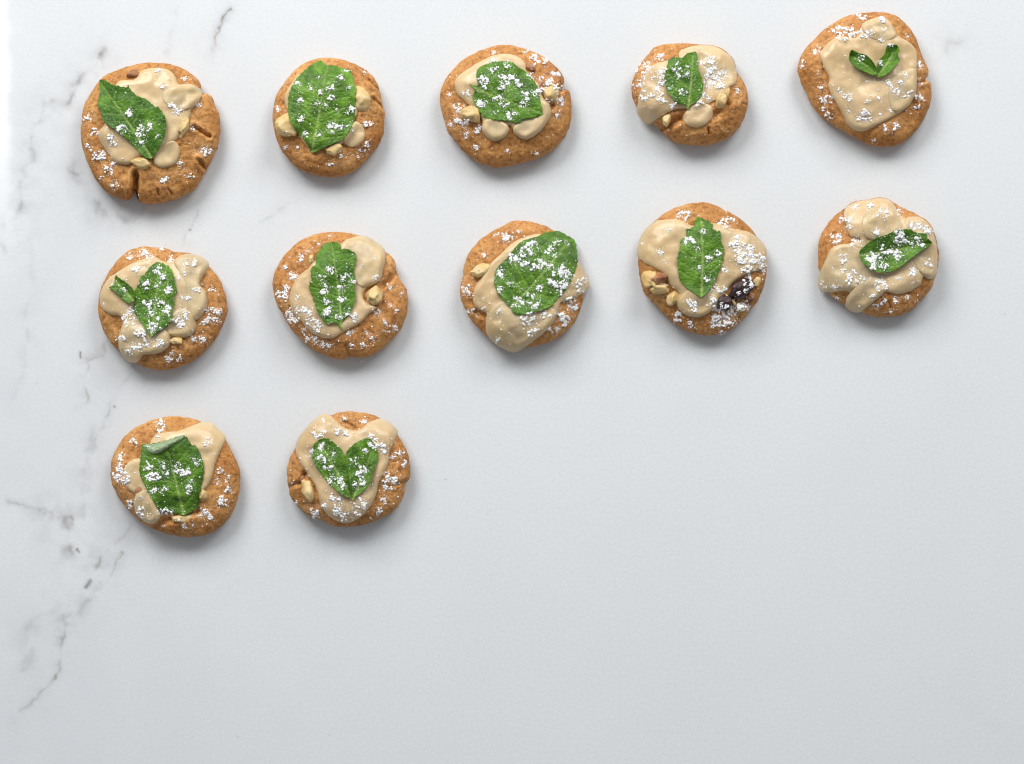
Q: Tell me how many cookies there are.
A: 12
